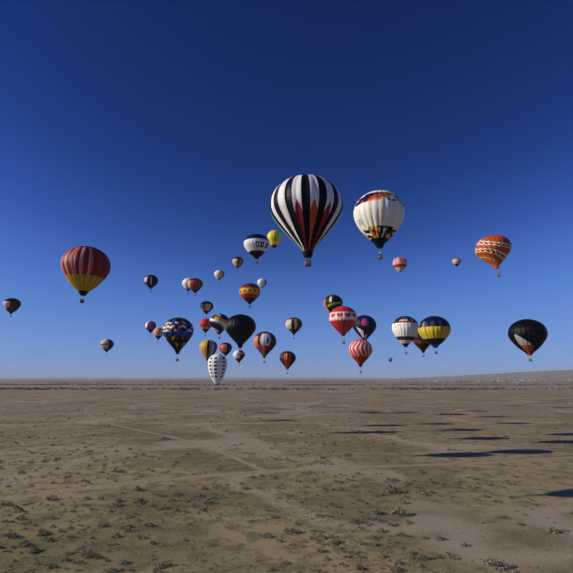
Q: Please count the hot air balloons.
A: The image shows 40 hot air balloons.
